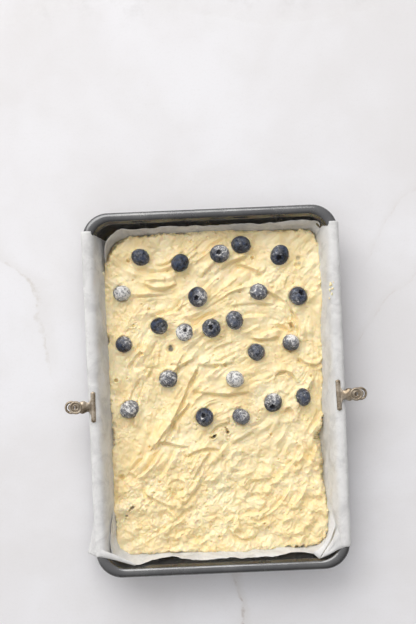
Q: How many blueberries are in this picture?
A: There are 23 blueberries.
